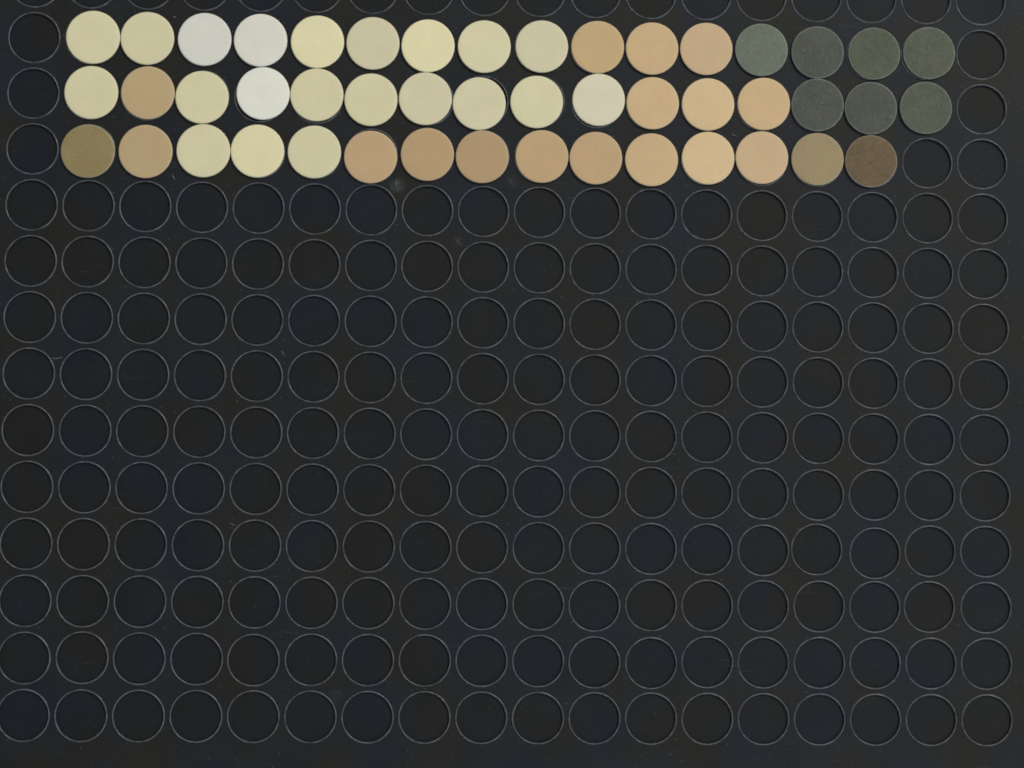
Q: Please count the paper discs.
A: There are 47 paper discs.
